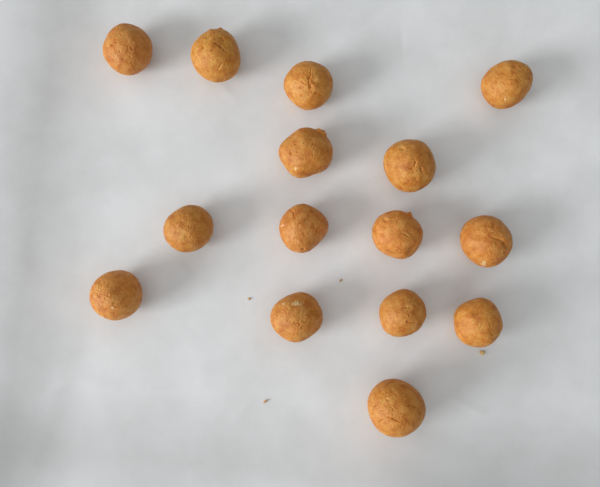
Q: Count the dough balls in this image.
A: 15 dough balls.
